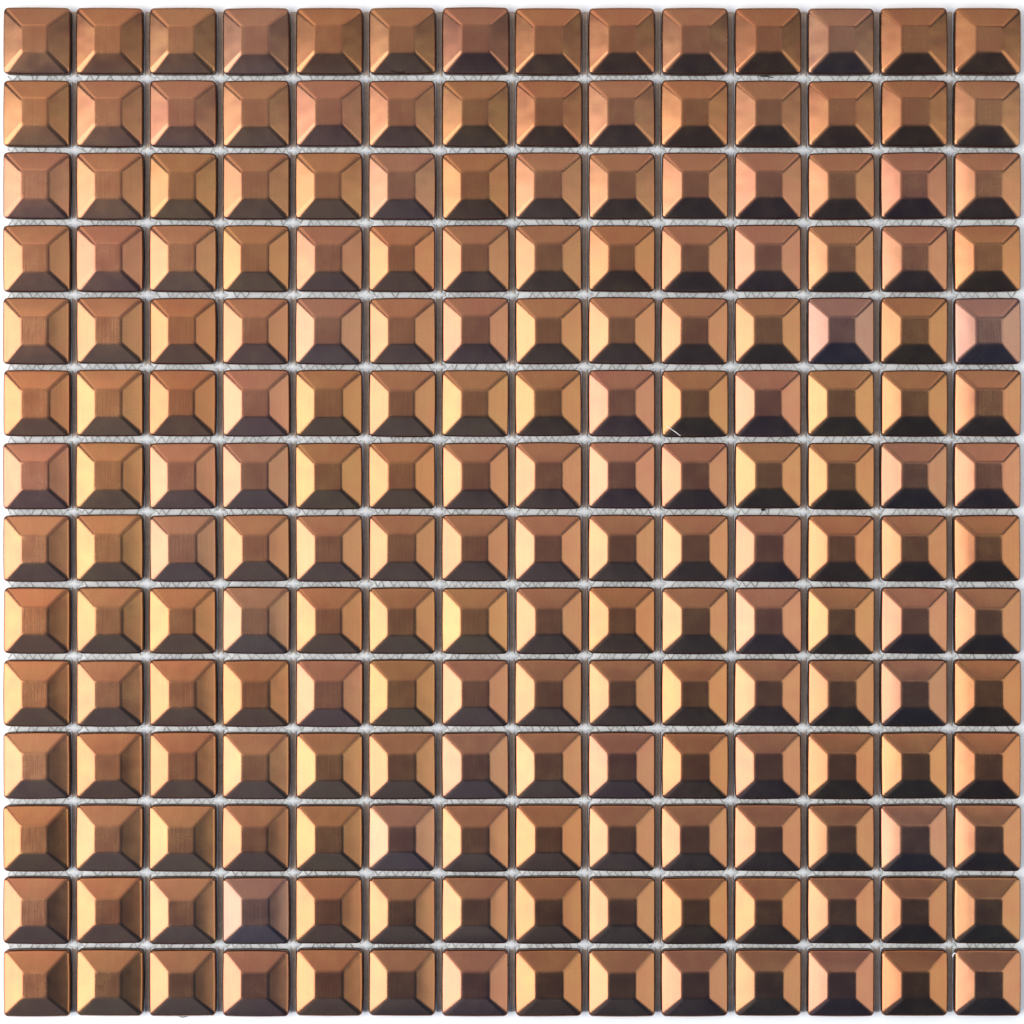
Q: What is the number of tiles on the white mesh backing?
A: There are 196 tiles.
